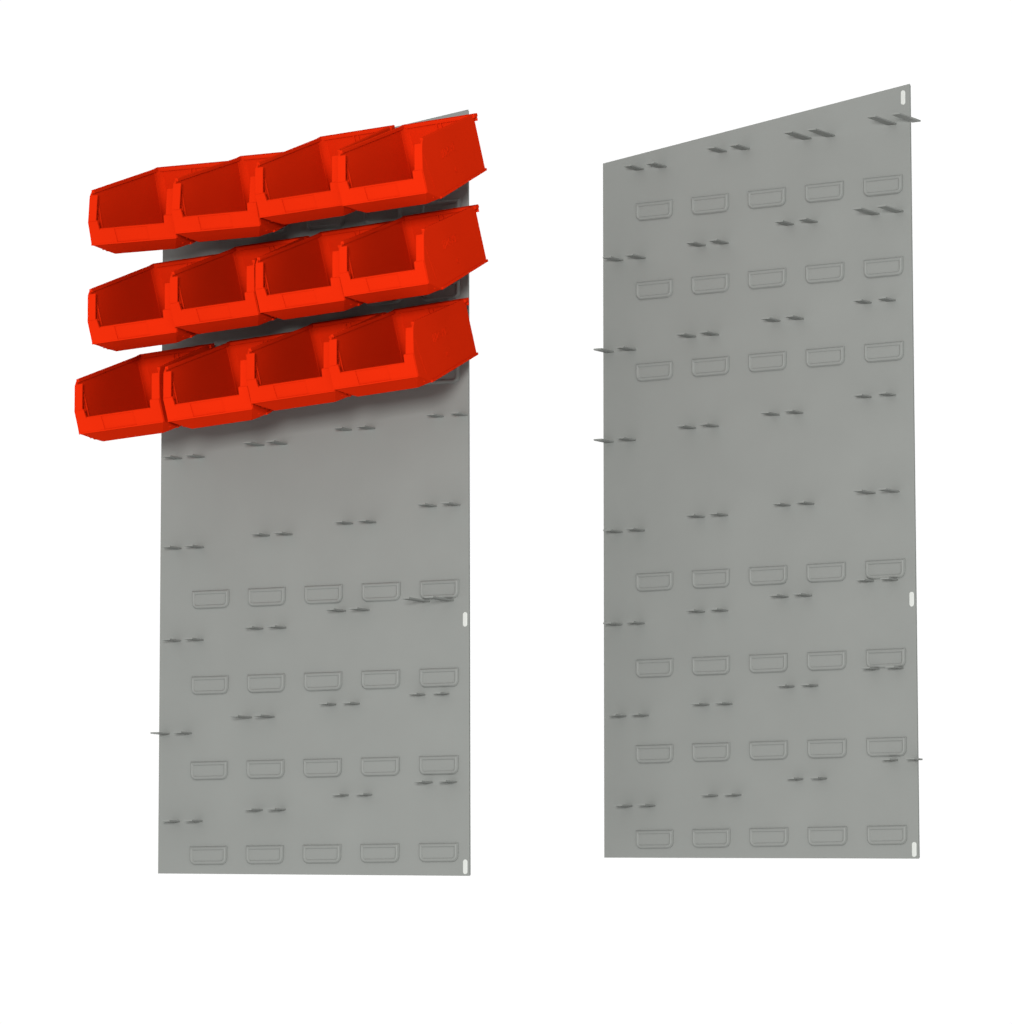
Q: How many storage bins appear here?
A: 12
